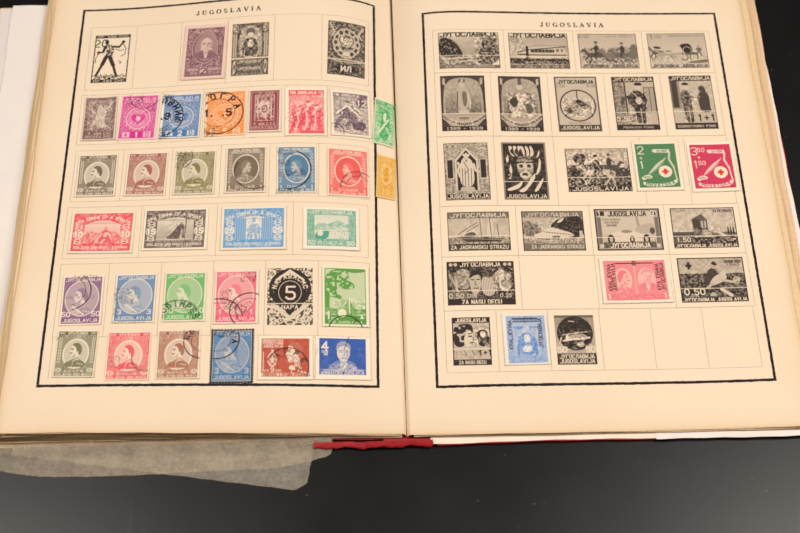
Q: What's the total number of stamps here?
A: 59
